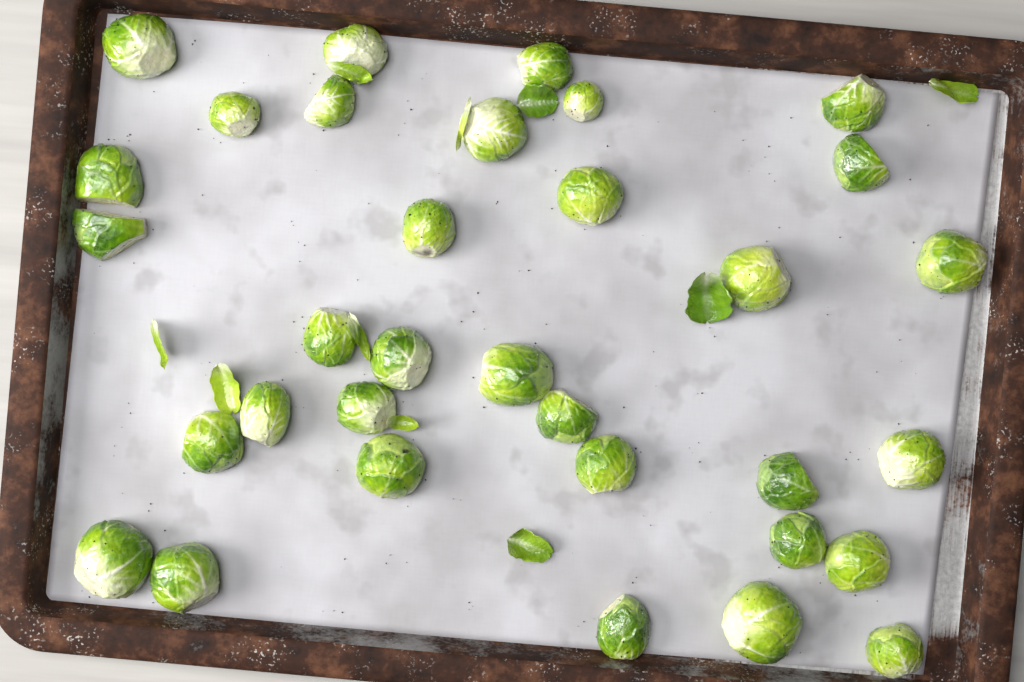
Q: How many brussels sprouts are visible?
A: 33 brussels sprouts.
